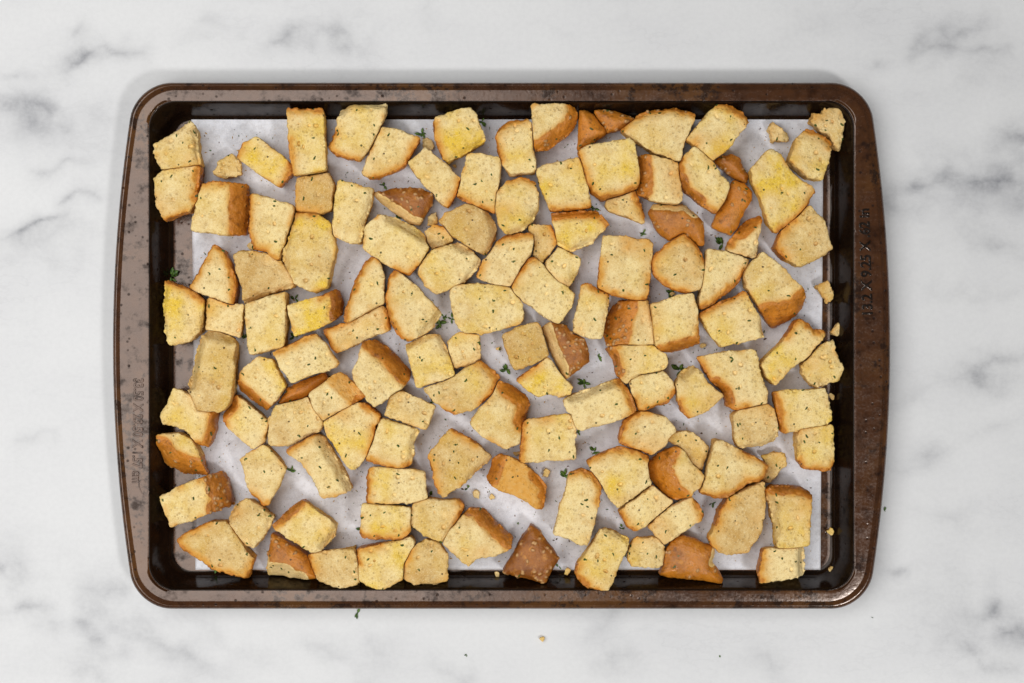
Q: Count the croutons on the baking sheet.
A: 126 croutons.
